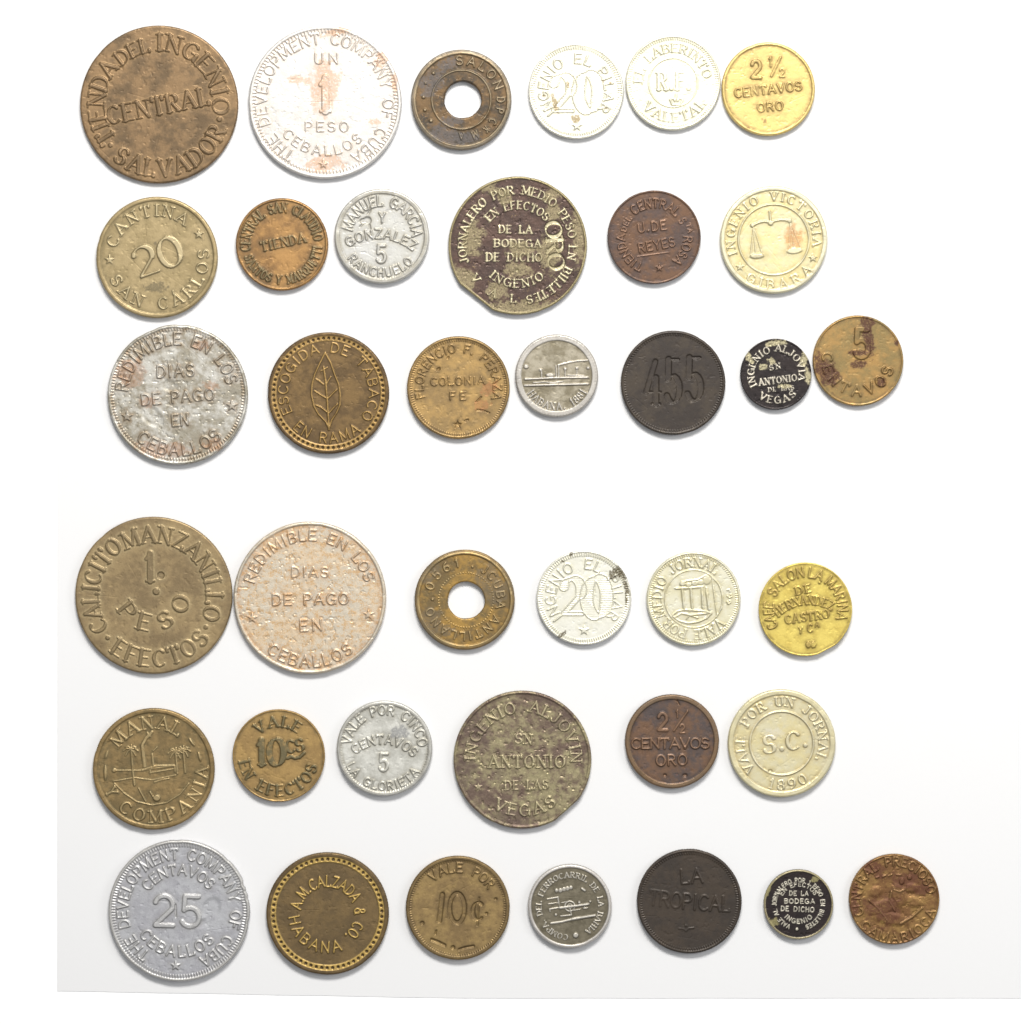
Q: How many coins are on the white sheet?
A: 38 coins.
